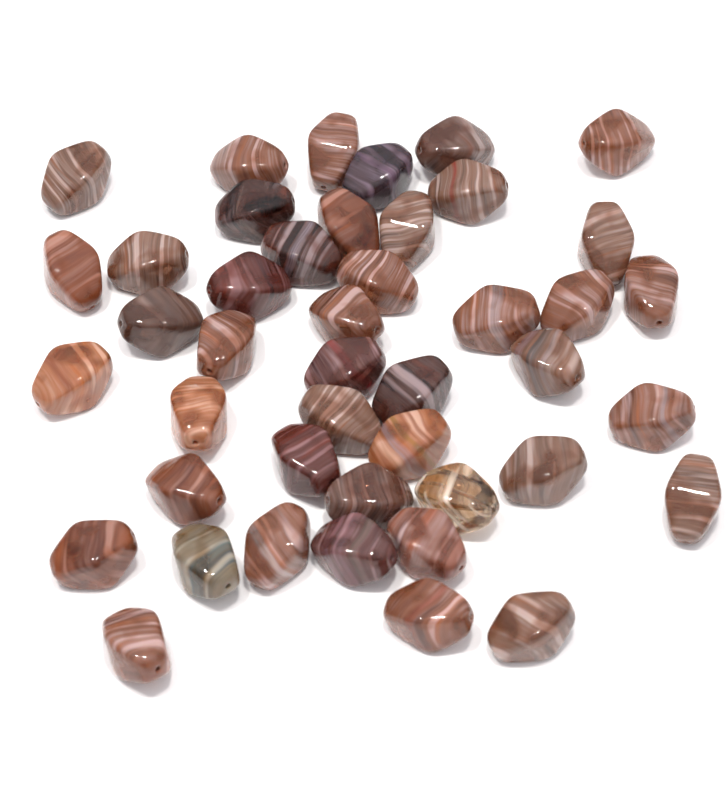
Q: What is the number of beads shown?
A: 44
